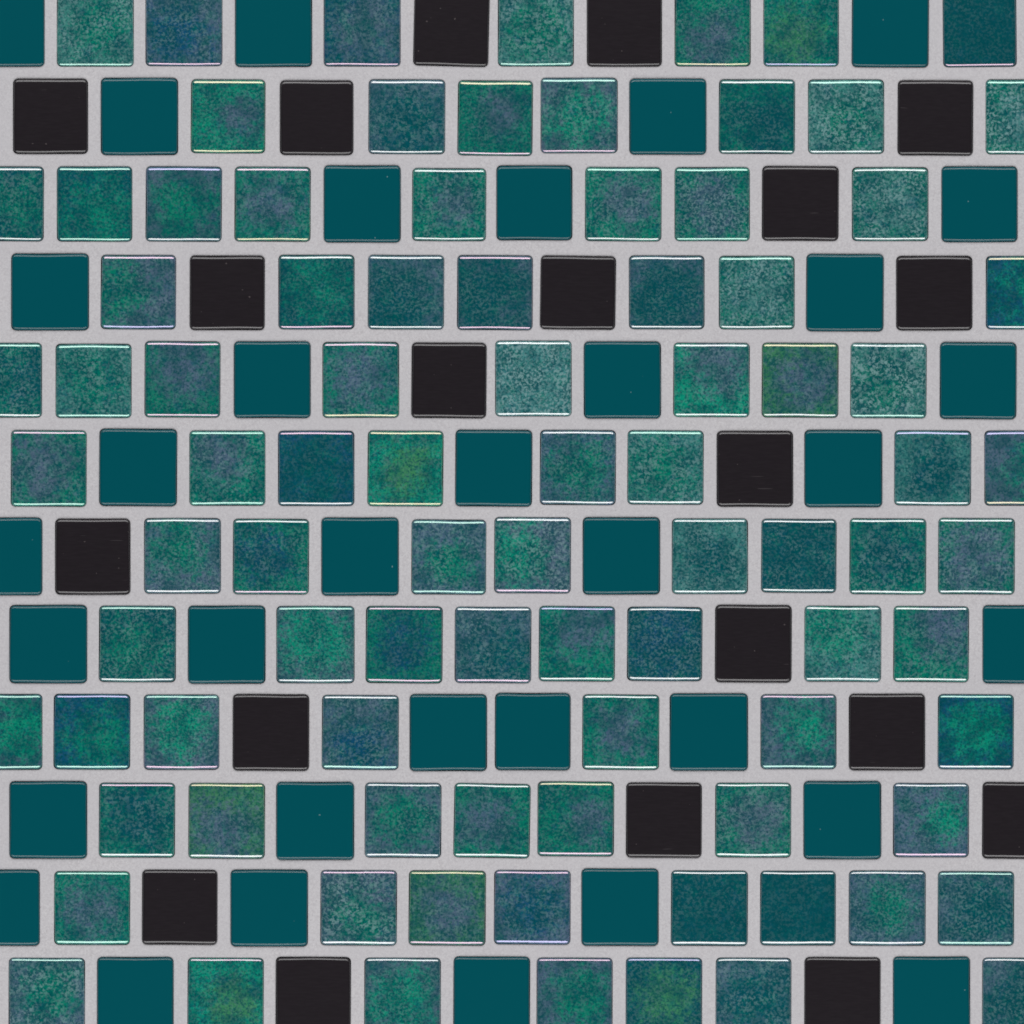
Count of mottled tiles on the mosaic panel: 90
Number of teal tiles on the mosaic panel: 34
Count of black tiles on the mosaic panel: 20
